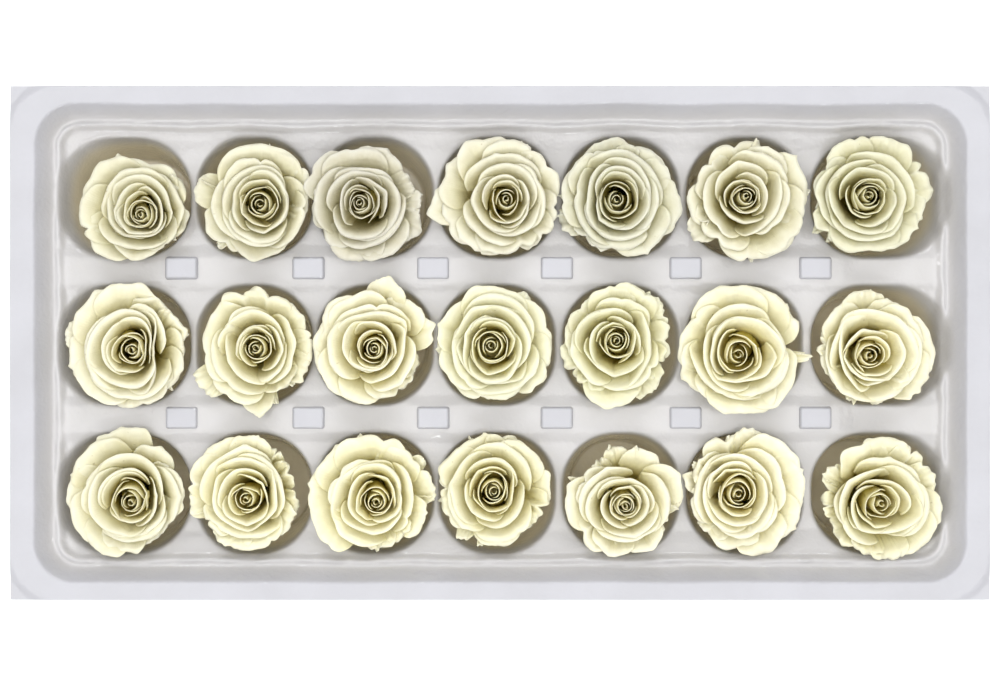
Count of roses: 21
